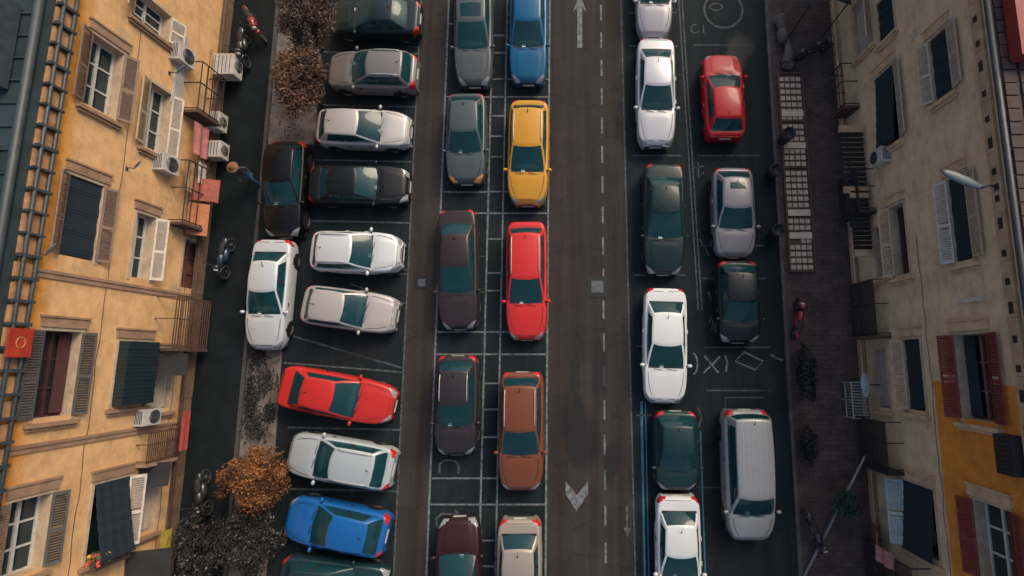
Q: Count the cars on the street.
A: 32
